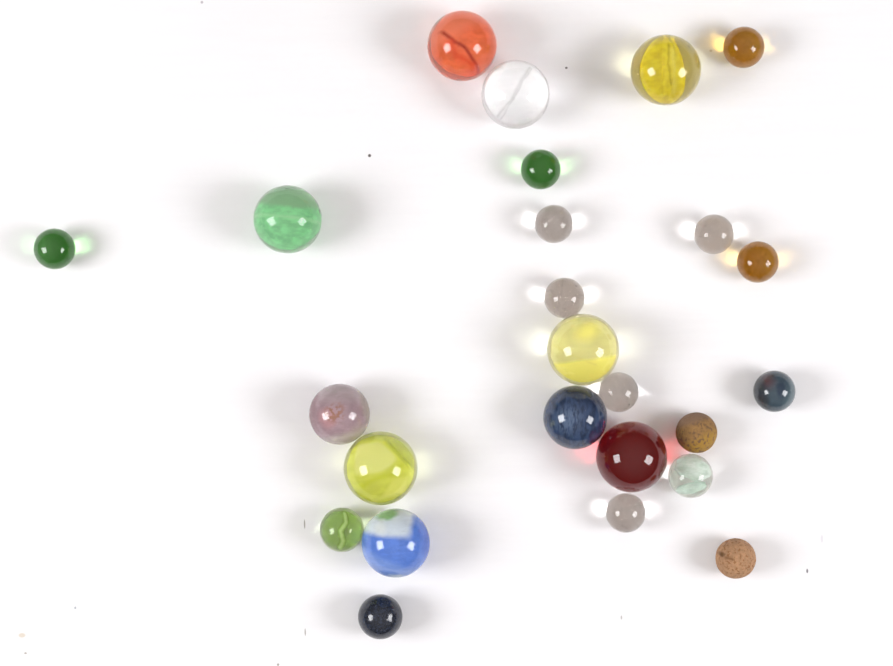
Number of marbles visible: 25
